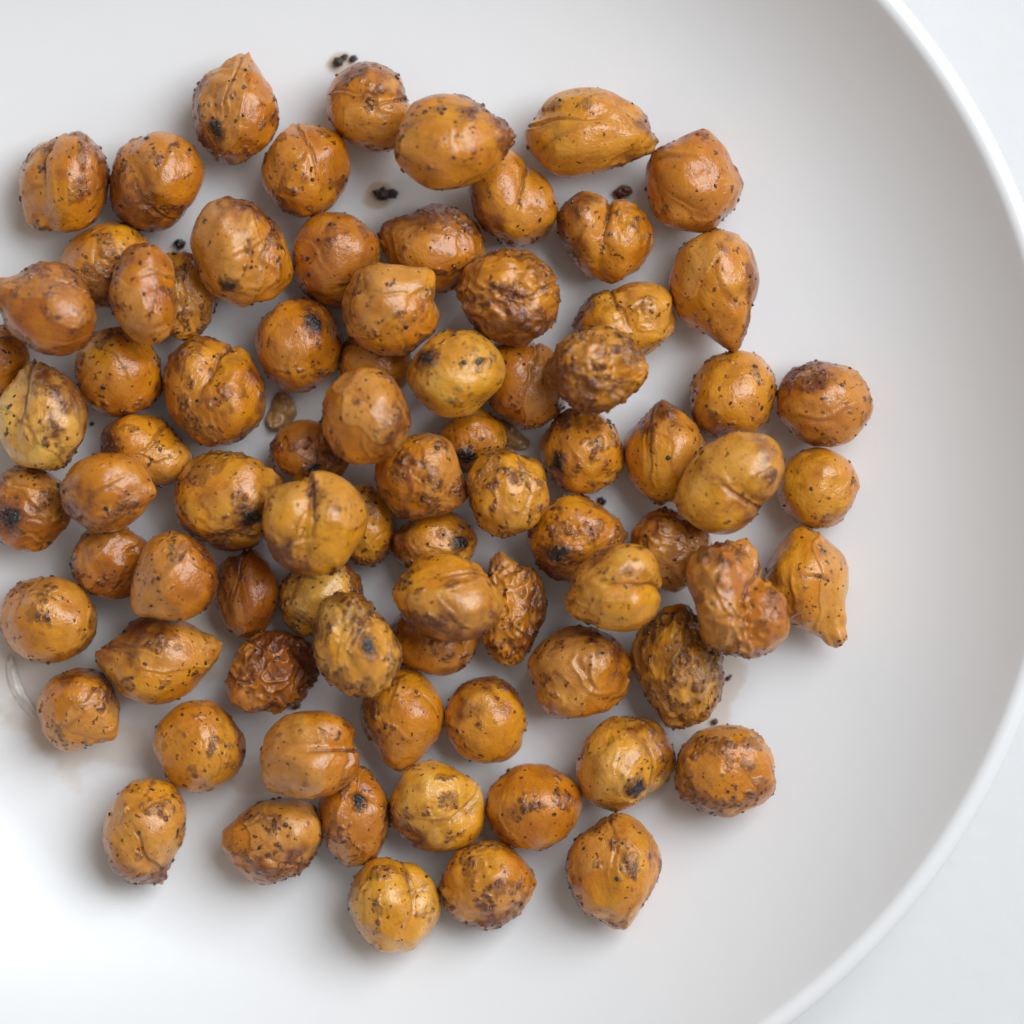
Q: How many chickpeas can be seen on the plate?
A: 81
